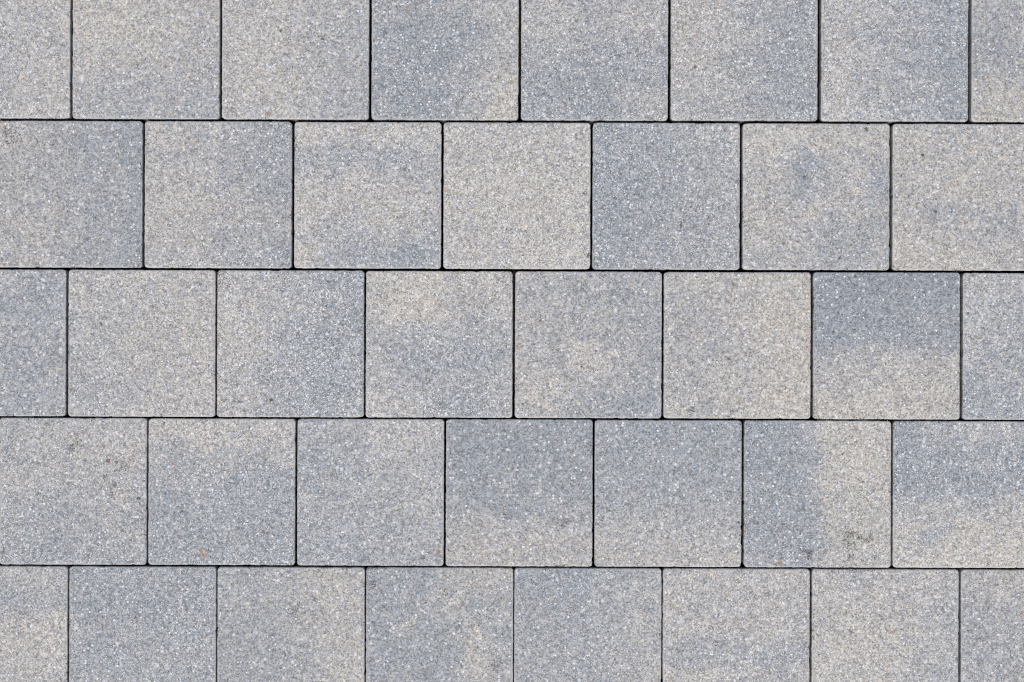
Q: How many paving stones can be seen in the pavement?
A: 38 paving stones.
